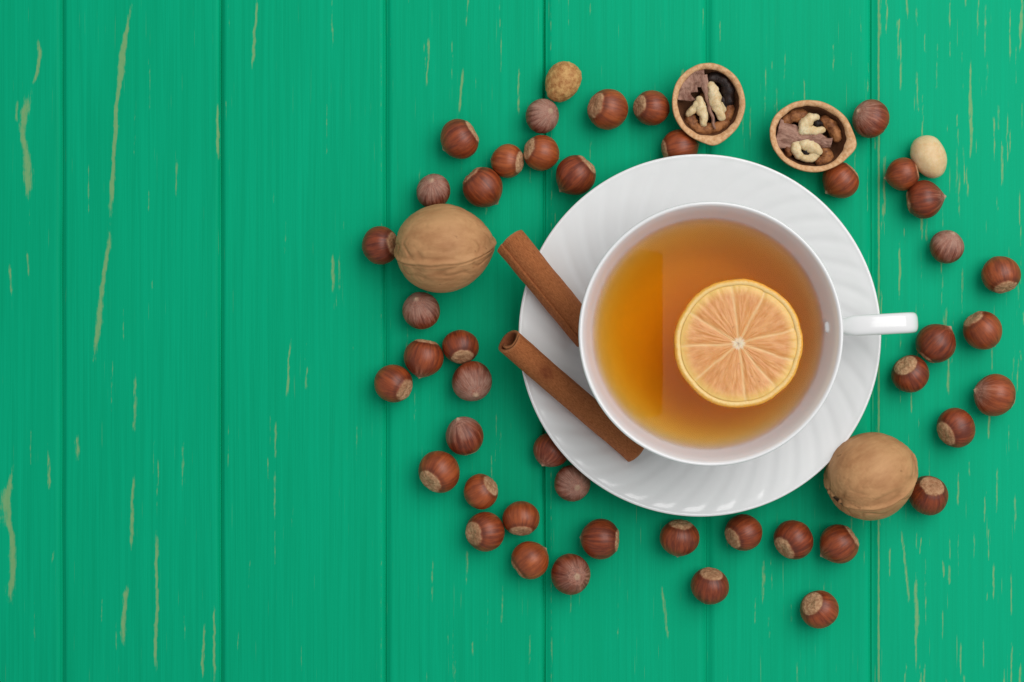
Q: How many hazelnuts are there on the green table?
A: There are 44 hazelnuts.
